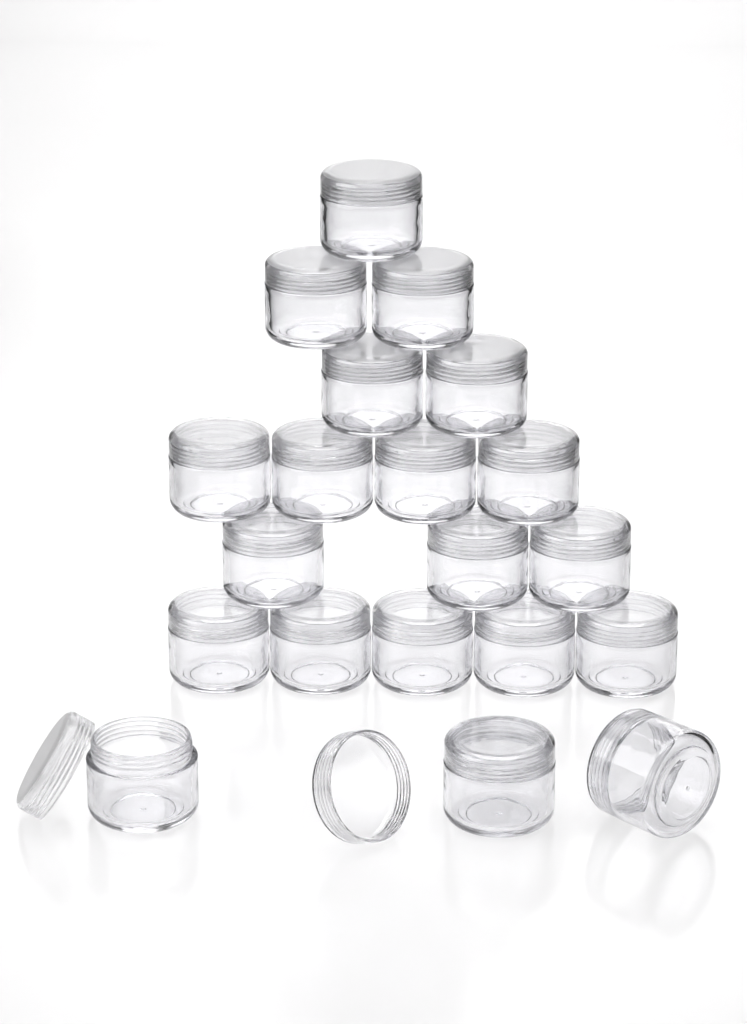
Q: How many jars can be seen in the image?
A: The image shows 20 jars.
